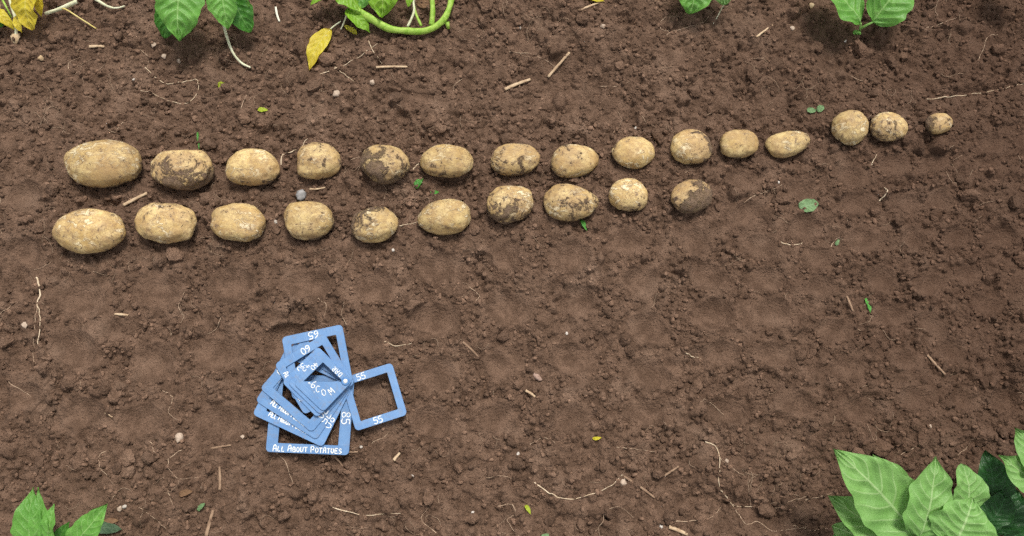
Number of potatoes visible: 25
